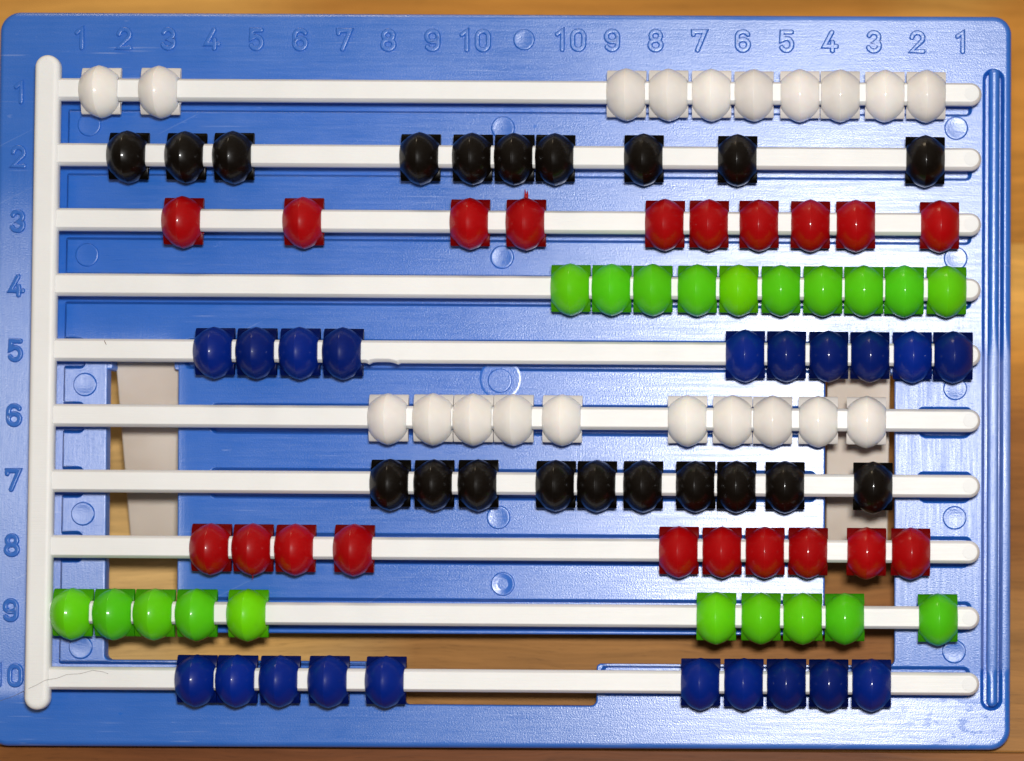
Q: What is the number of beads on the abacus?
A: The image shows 100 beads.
